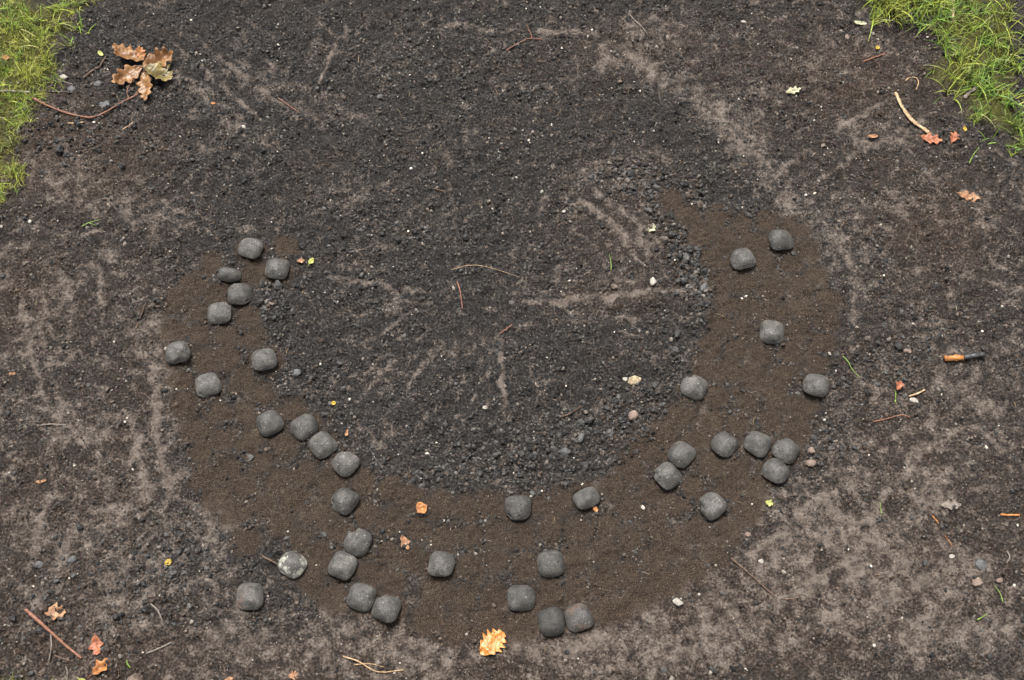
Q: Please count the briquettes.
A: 38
